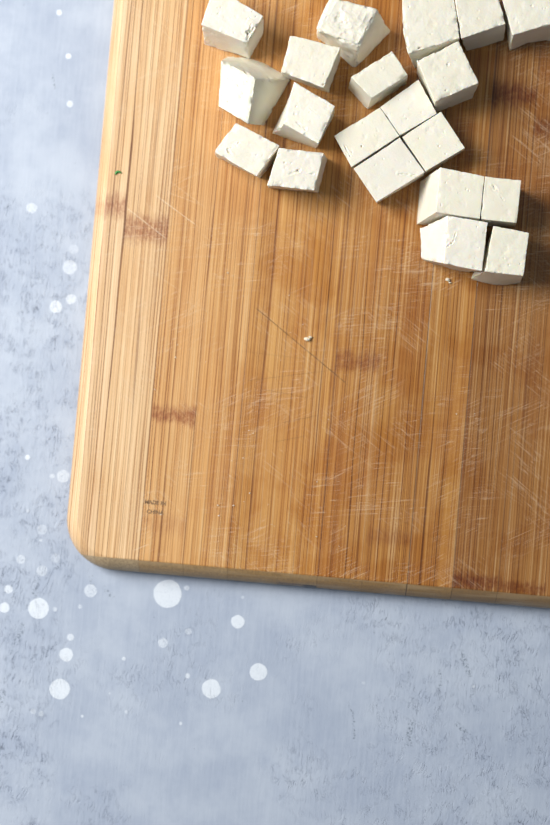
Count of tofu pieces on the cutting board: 20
